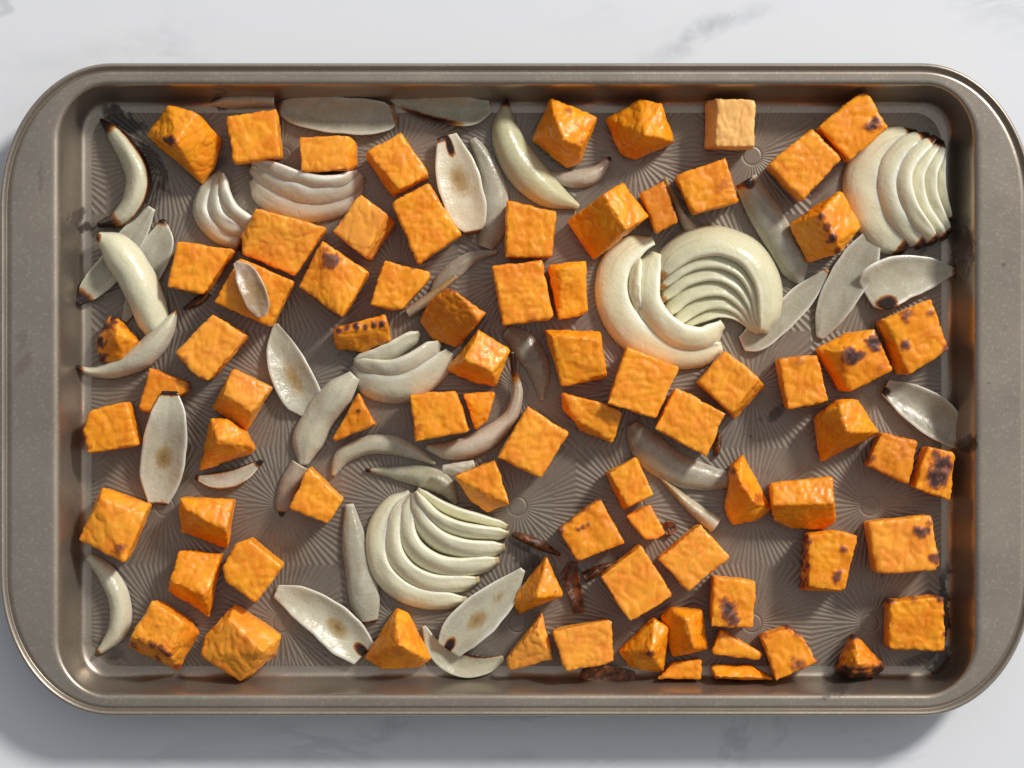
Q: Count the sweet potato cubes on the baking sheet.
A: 77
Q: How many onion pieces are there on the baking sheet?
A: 45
